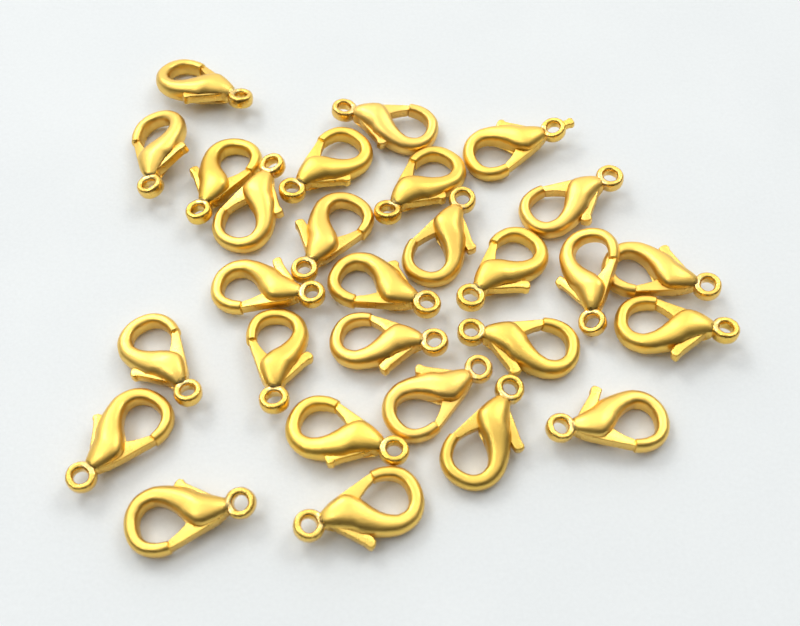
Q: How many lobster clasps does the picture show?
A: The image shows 28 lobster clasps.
